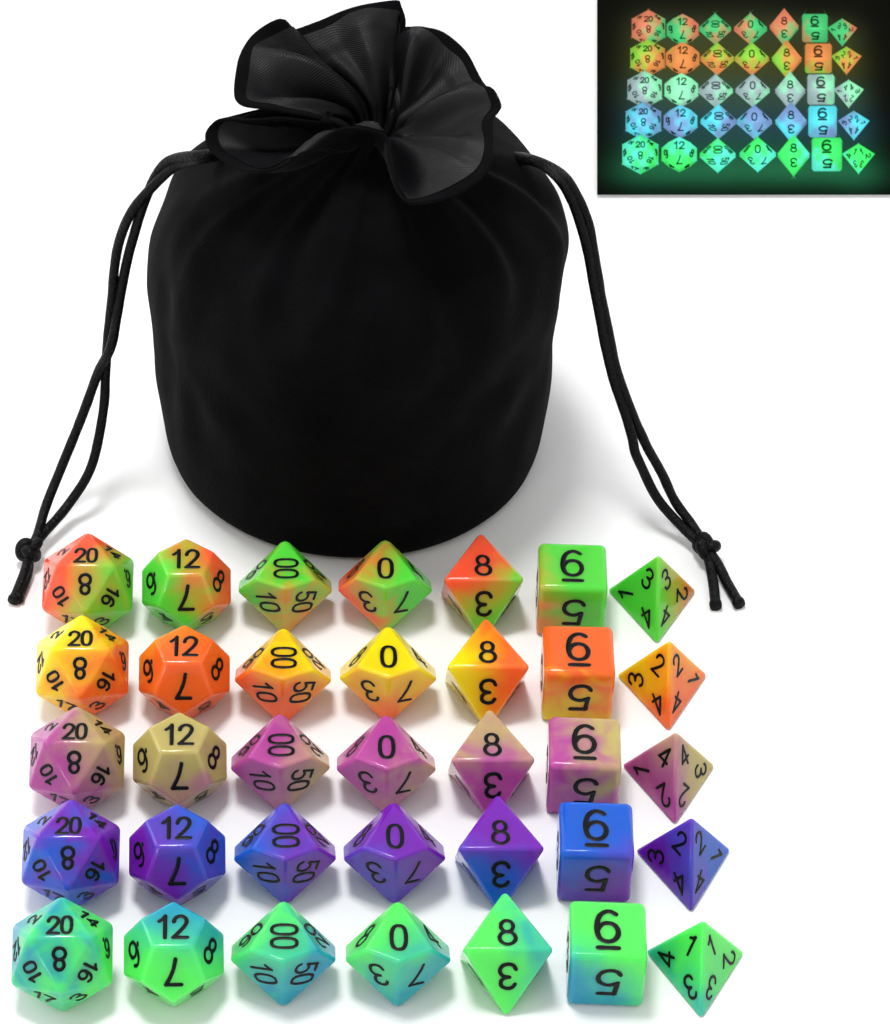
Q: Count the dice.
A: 35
